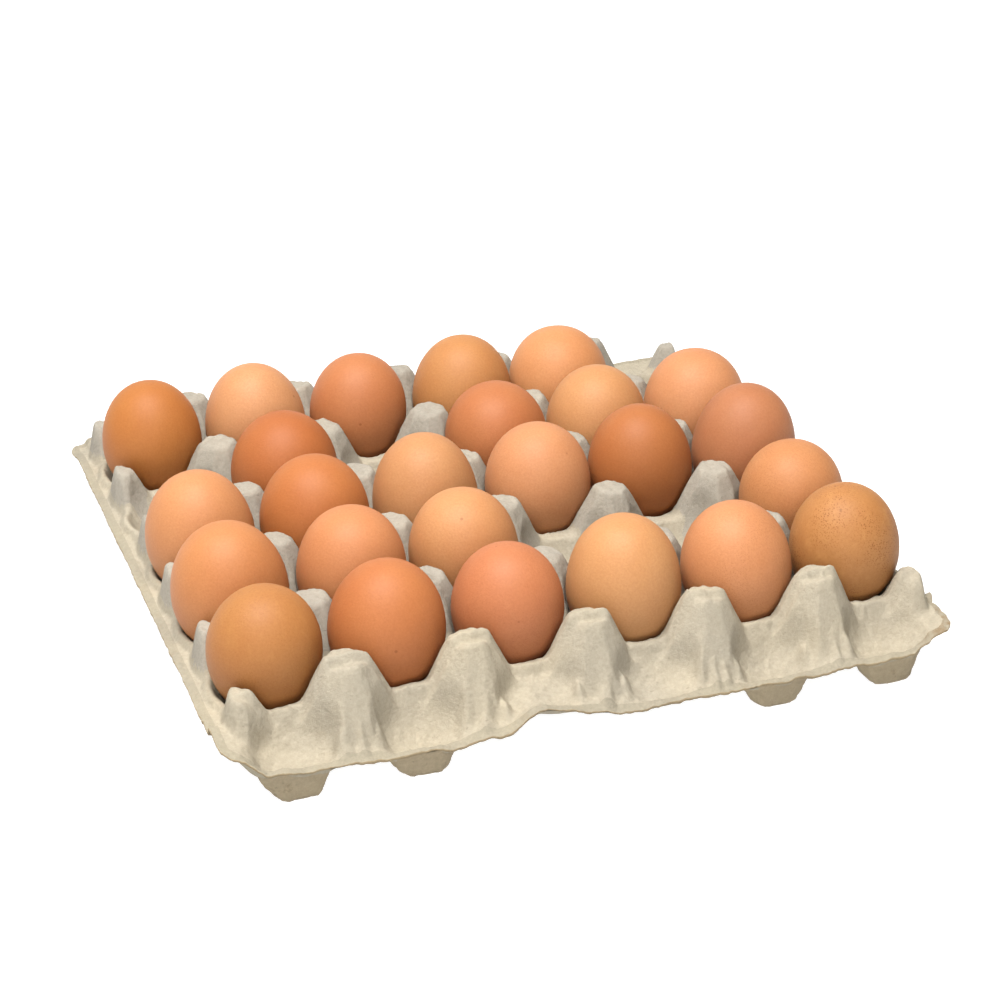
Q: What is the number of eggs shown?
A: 25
